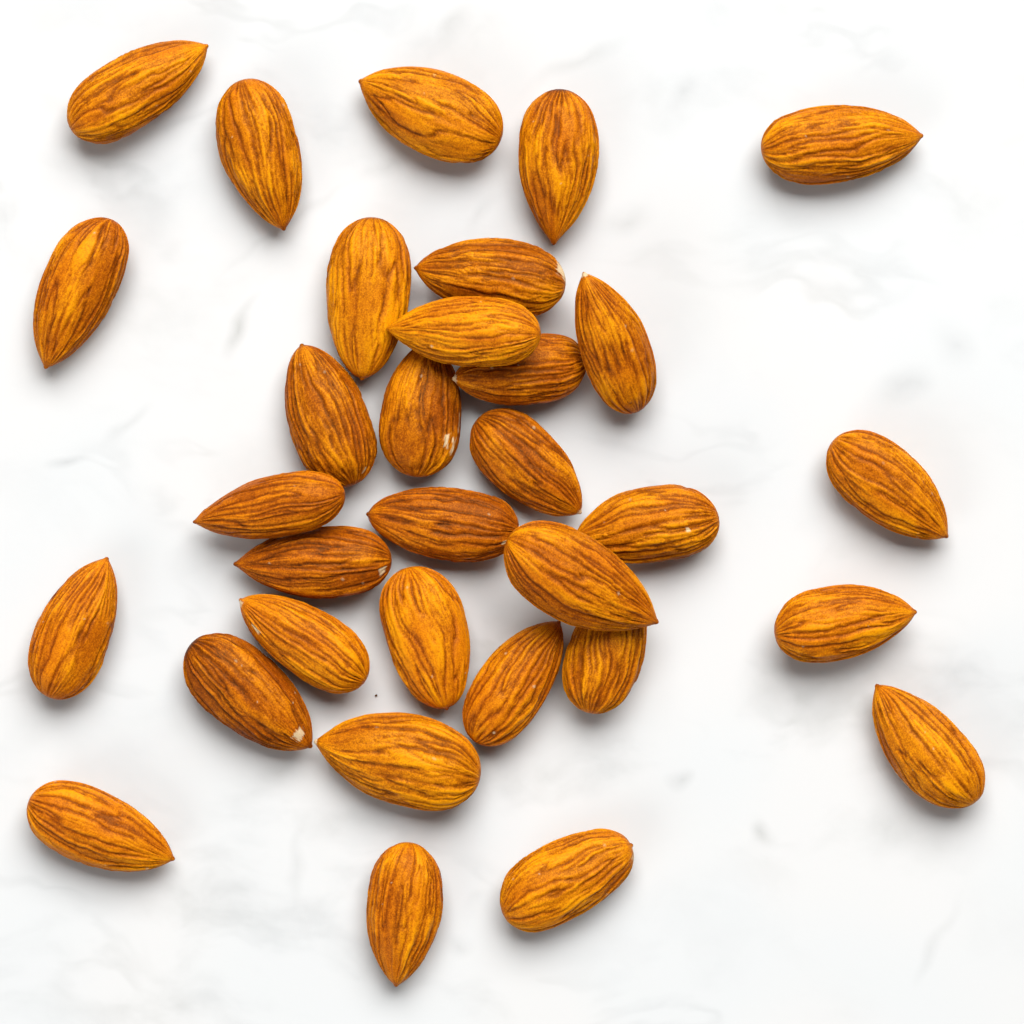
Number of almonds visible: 32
